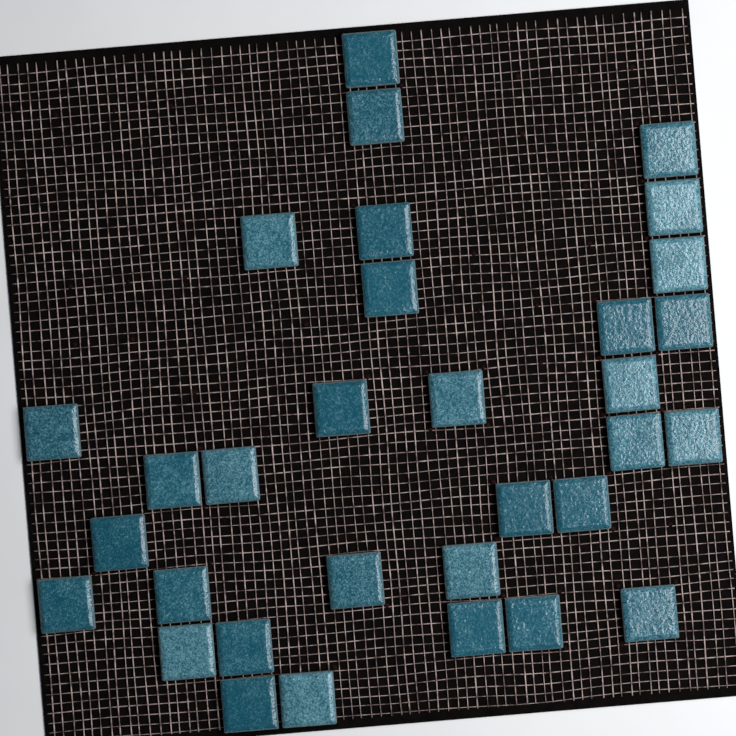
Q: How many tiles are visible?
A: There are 32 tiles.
